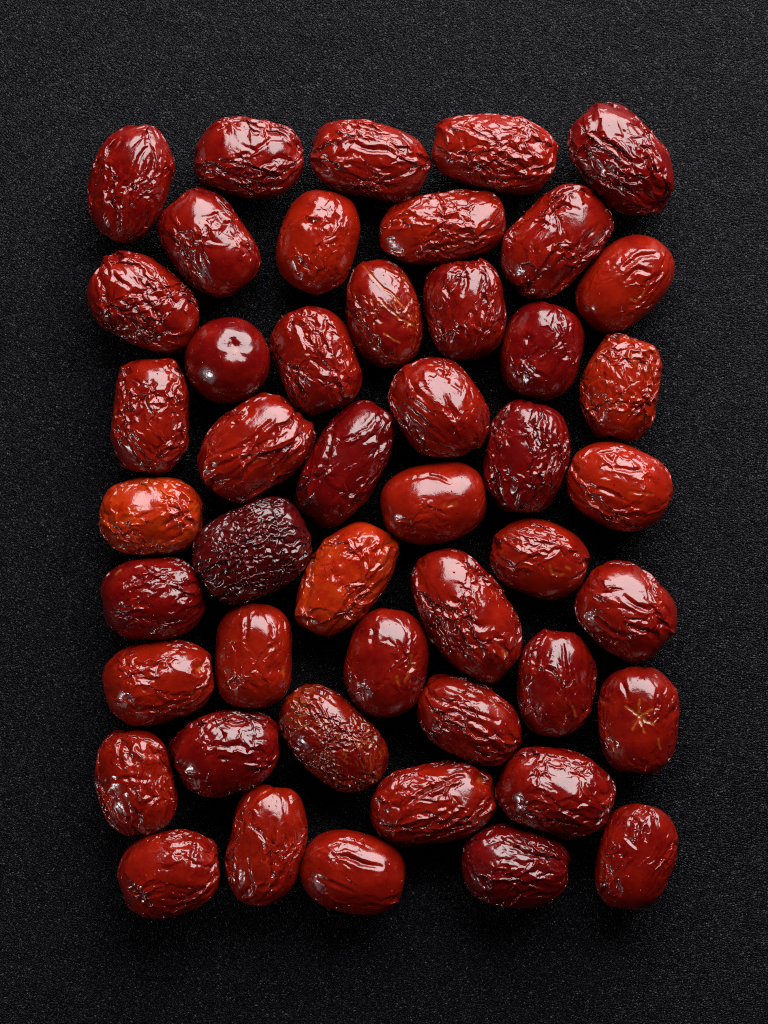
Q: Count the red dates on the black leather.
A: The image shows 47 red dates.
